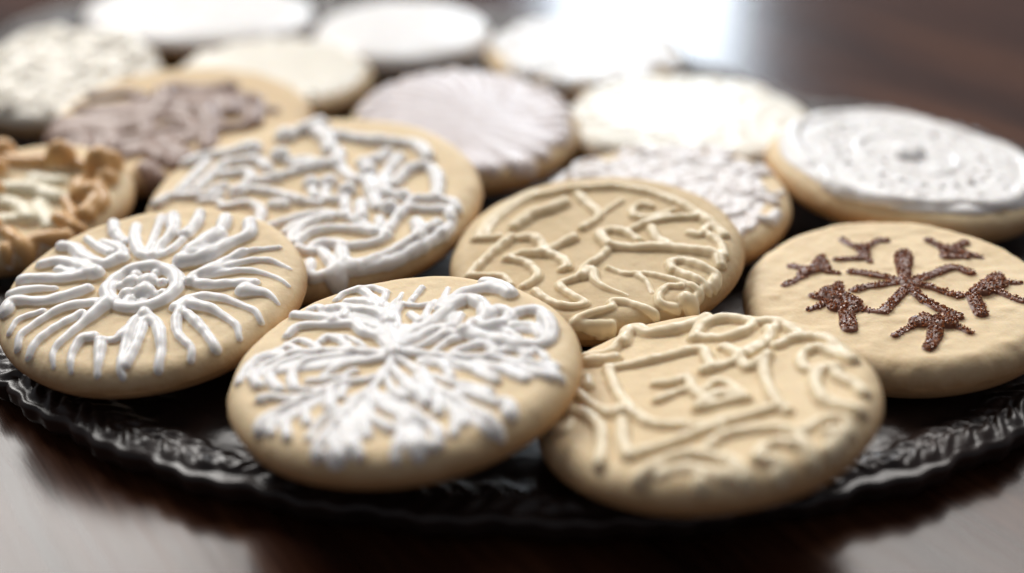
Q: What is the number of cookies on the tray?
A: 17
